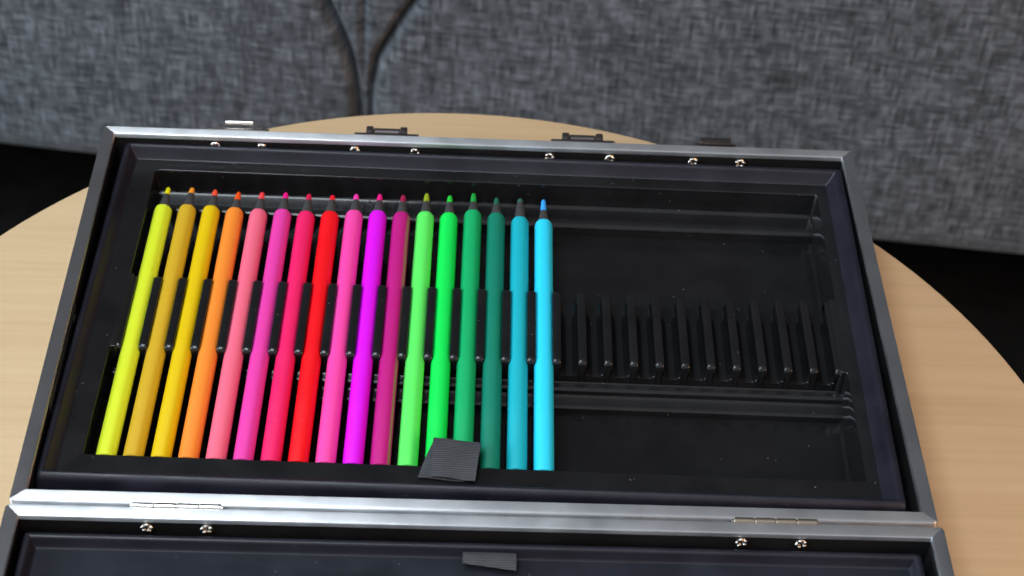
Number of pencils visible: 17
